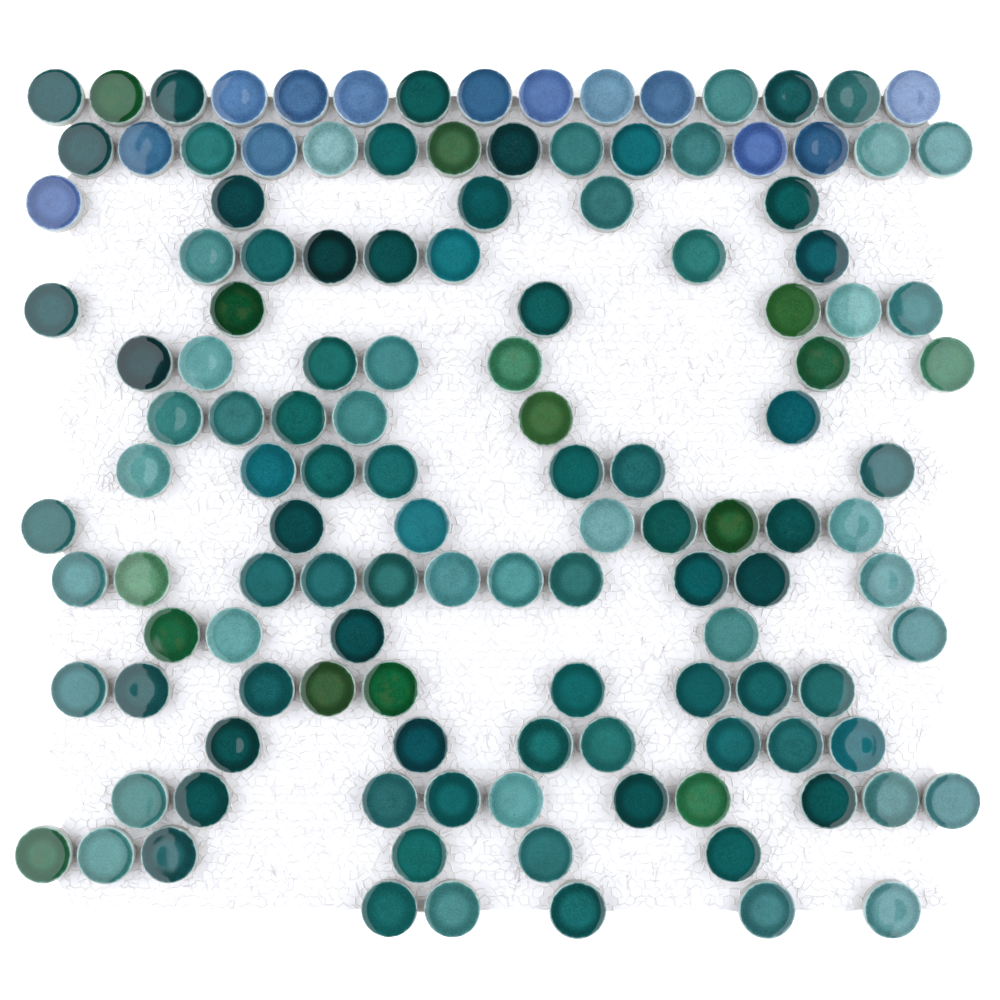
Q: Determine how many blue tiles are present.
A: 13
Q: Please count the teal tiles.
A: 101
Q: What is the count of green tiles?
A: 15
